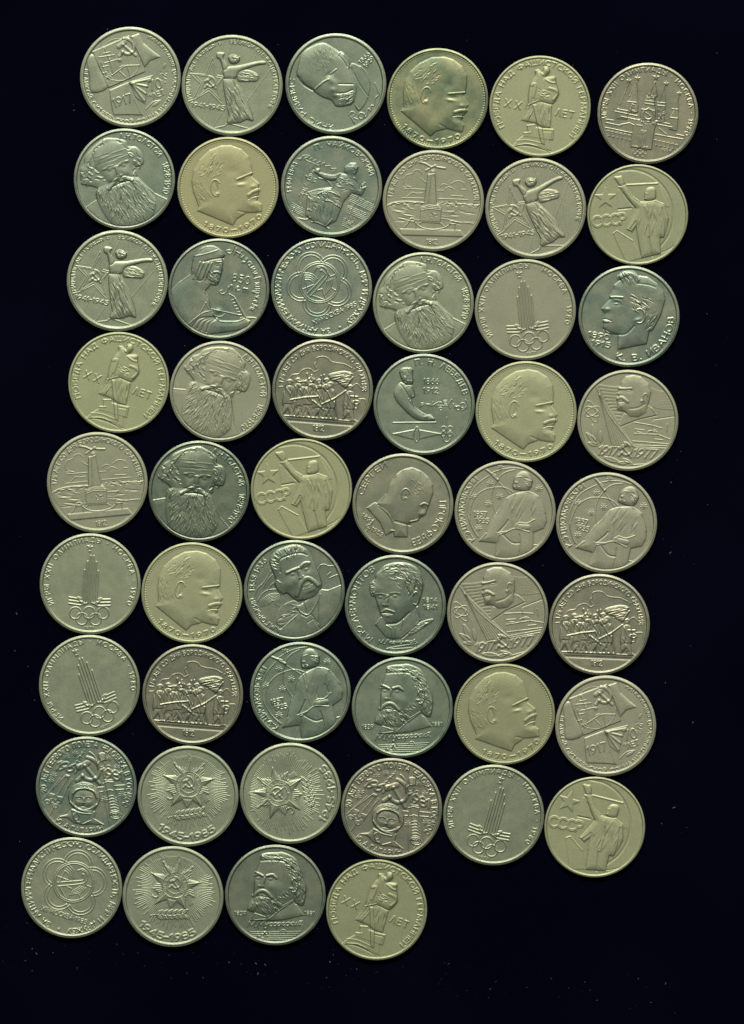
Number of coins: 52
